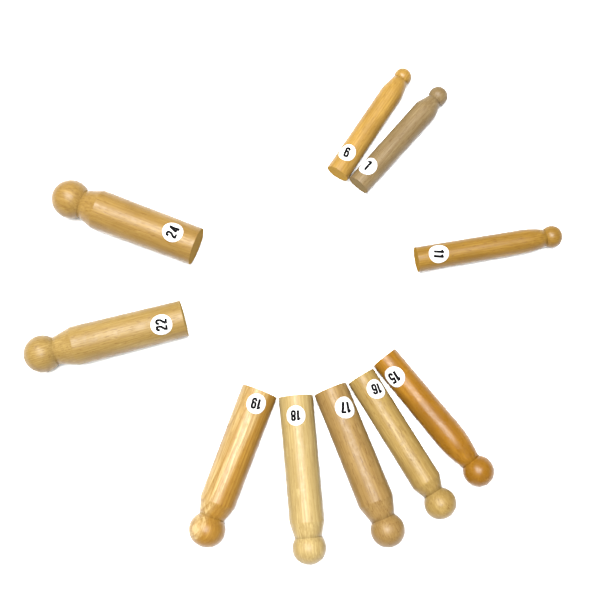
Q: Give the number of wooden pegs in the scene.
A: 10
